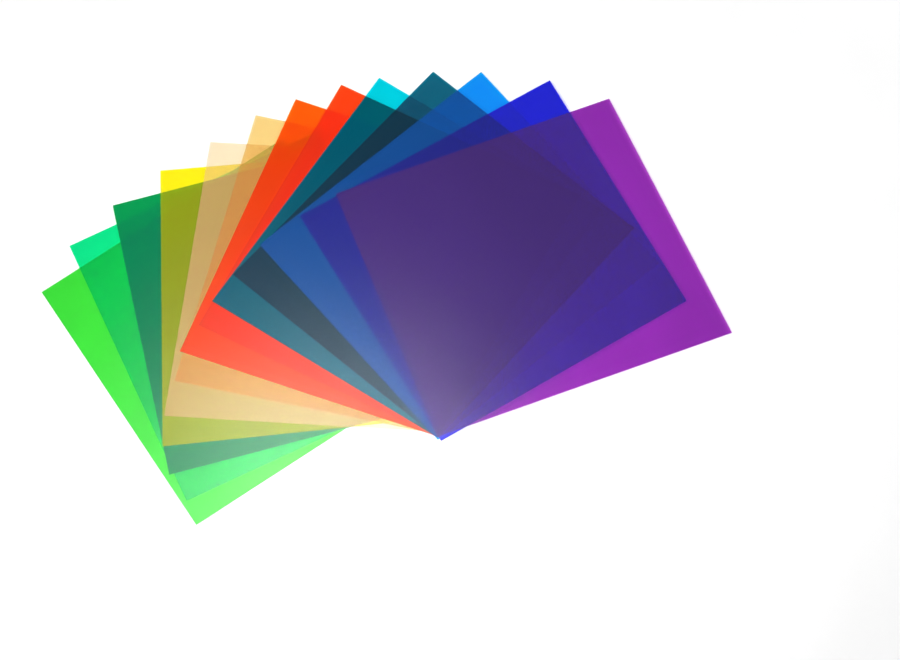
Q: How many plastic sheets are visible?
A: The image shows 13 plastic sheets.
